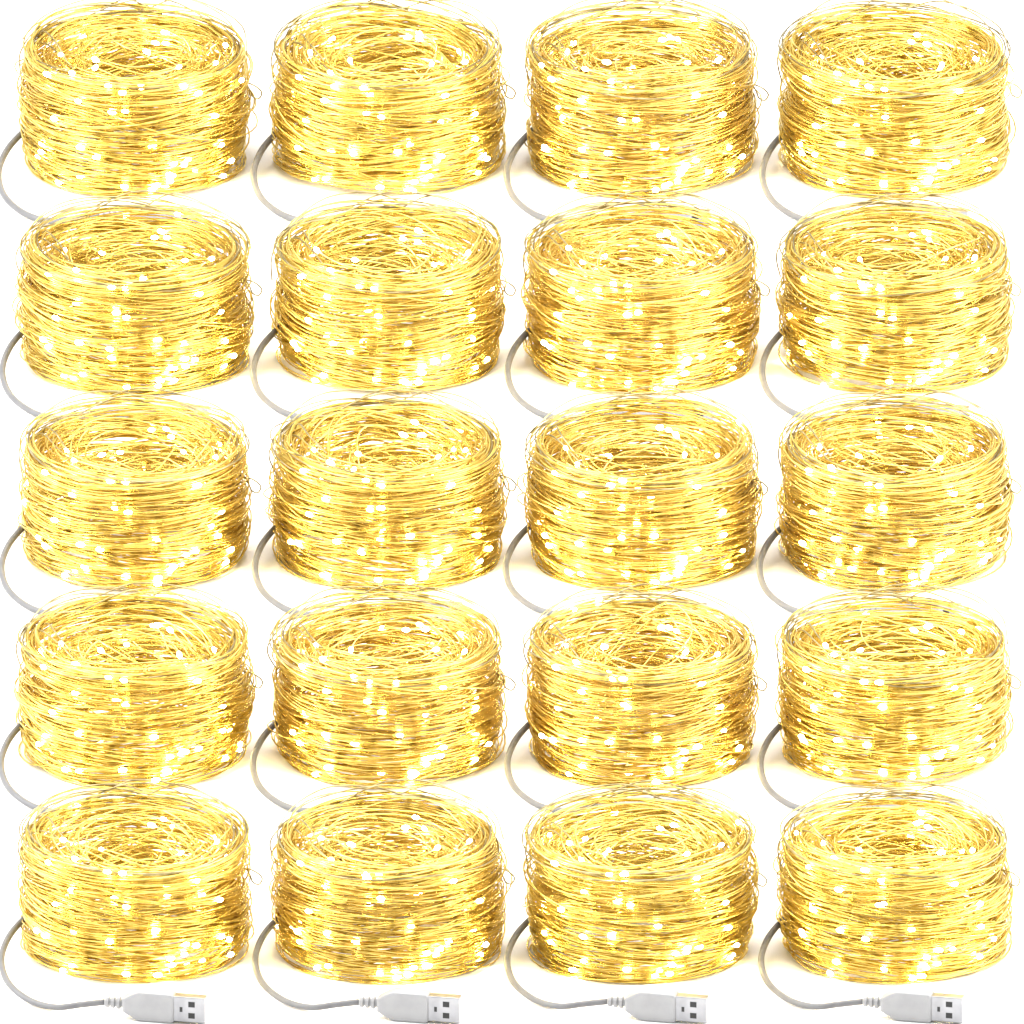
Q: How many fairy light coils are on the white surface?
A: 20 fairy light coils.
